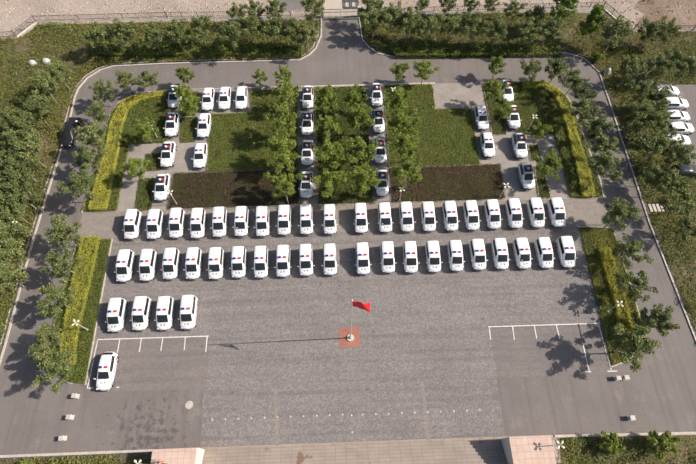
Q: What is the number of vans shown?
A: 44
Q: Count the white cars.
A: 29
